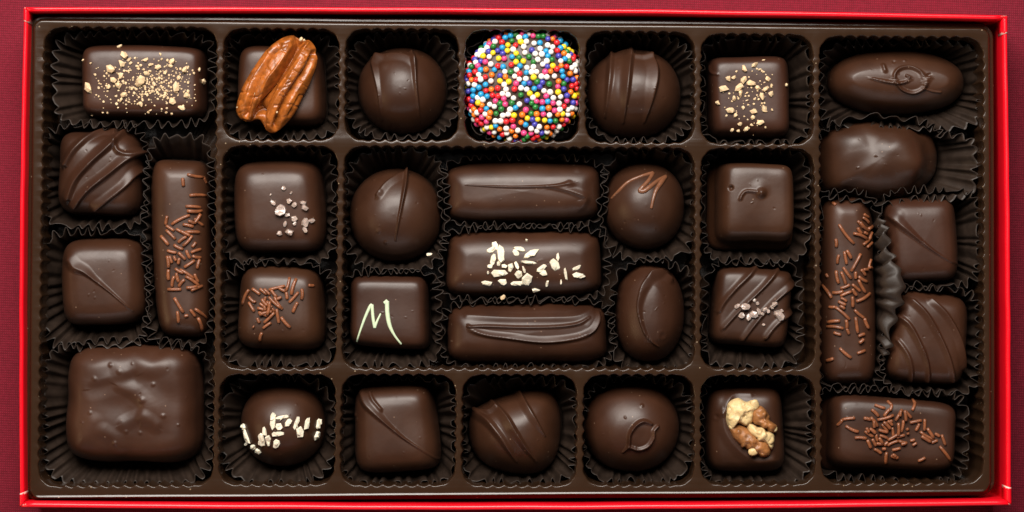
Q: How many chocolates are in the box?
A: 32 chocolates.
